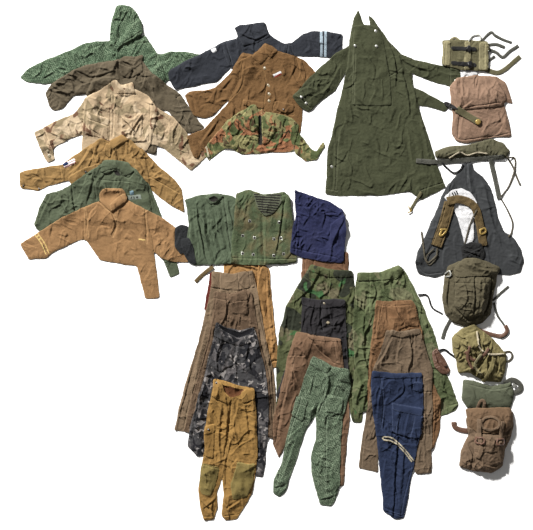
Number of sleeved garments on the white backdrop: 10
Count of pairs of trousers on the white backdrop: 13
